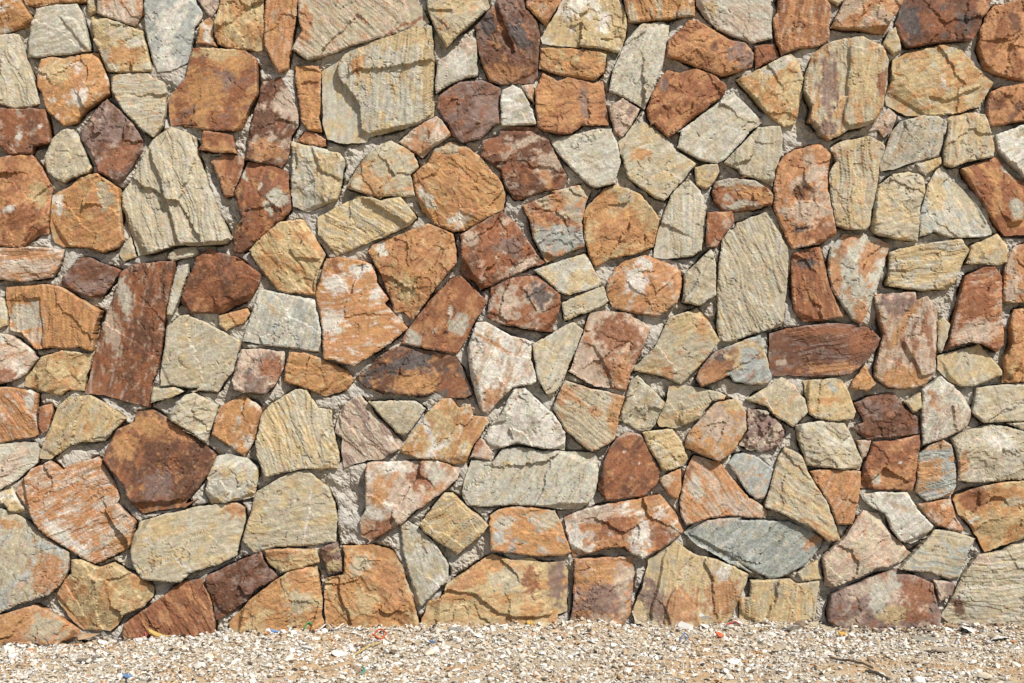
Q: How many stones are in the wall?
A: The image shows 199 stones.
